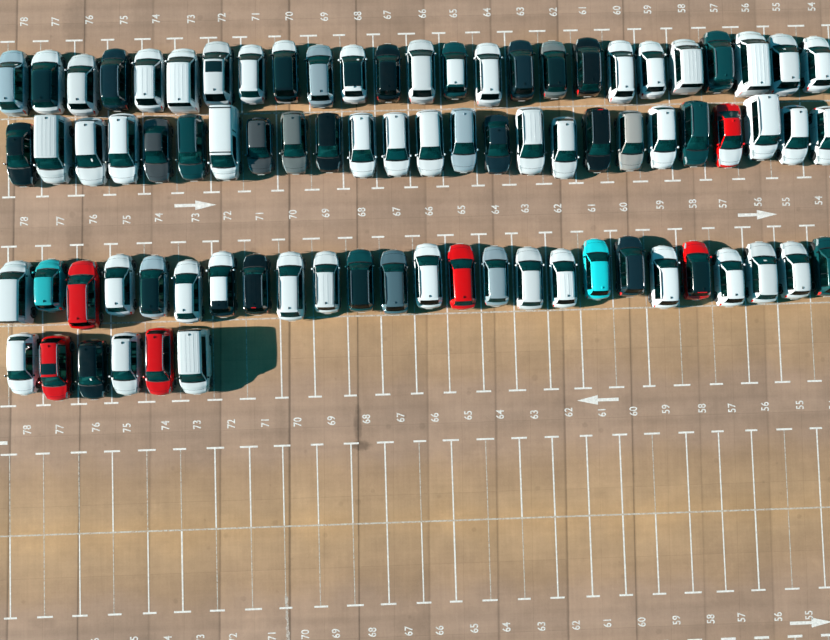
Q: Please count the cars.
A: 81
